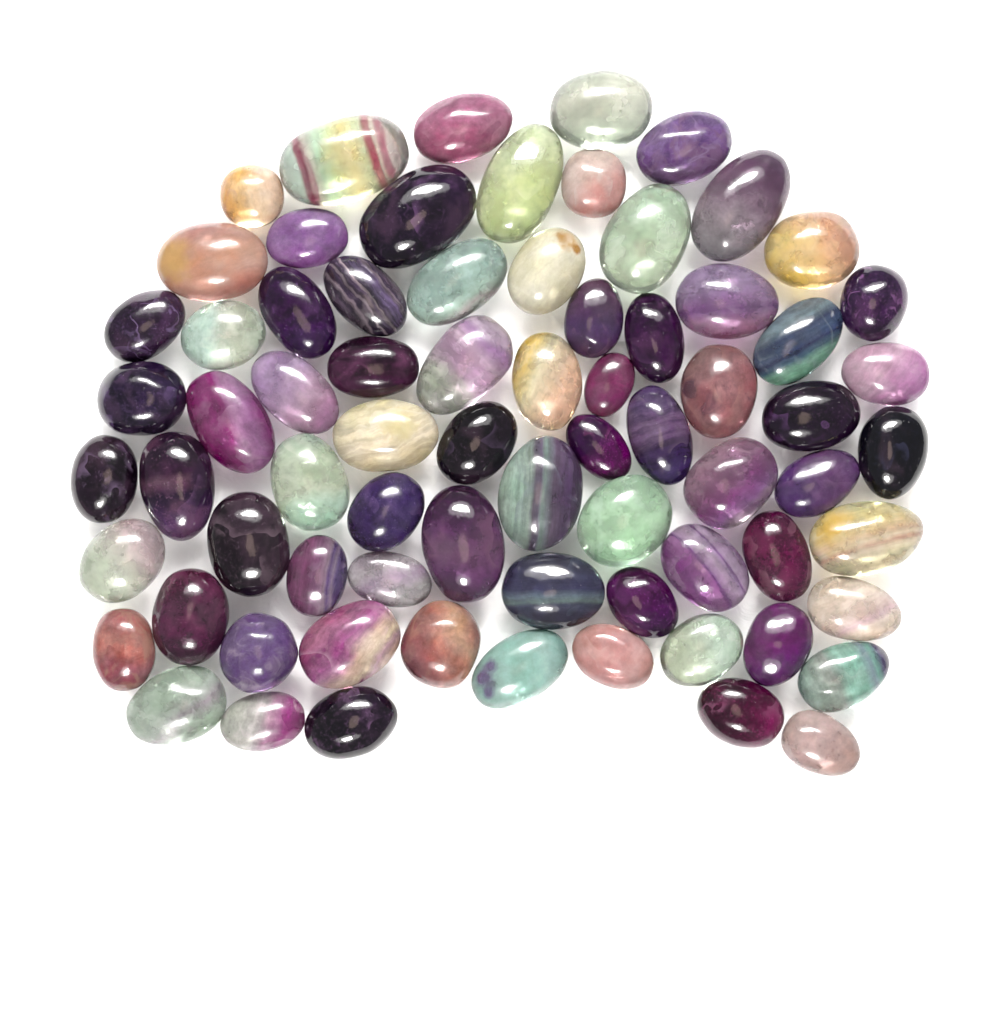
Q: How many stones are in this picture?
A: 73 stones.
